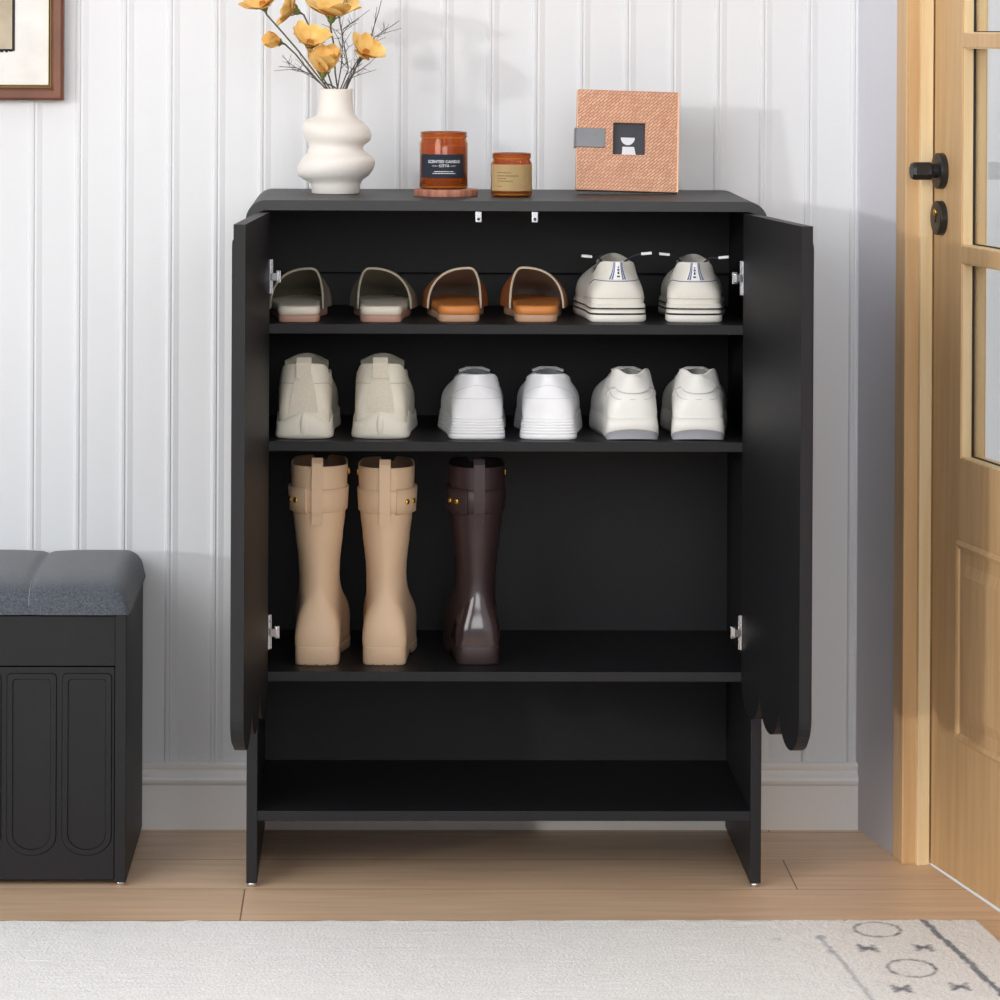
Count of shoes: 15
